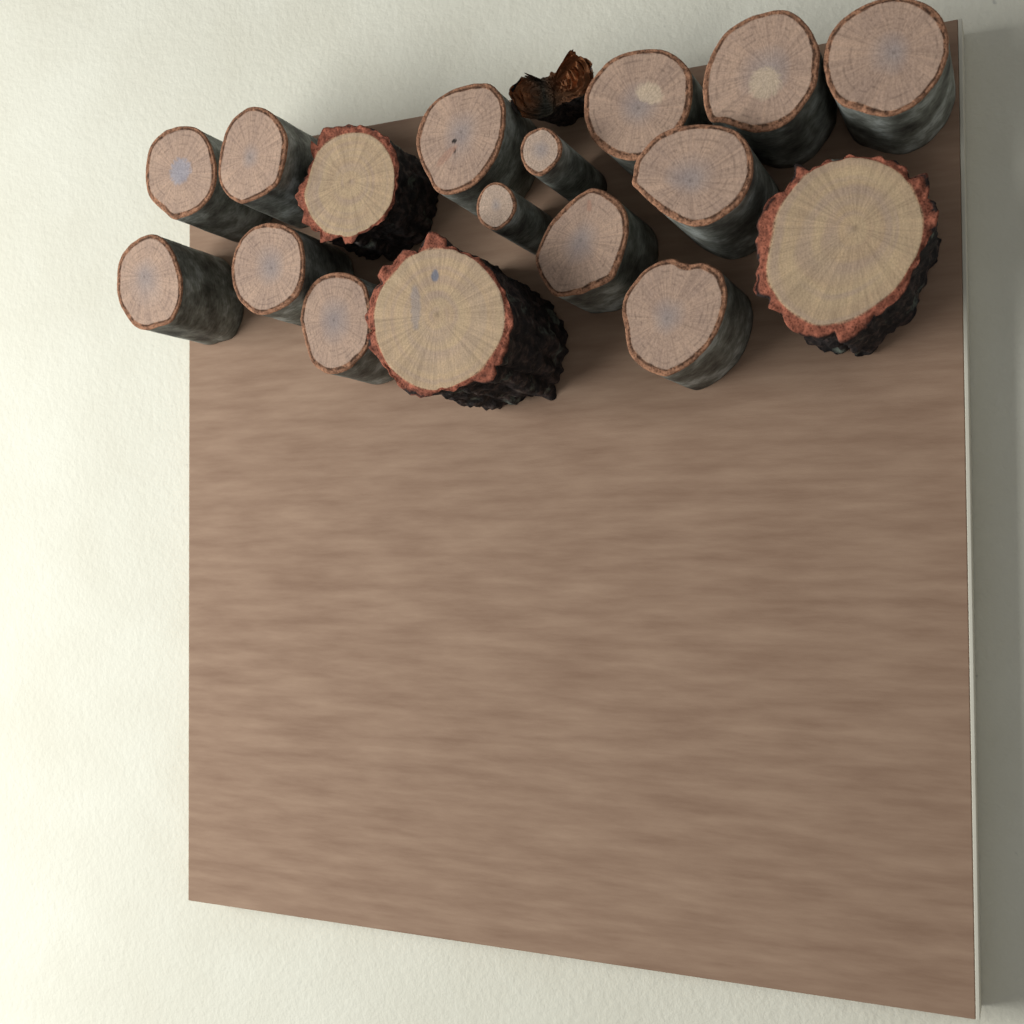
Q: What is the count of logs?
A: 18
